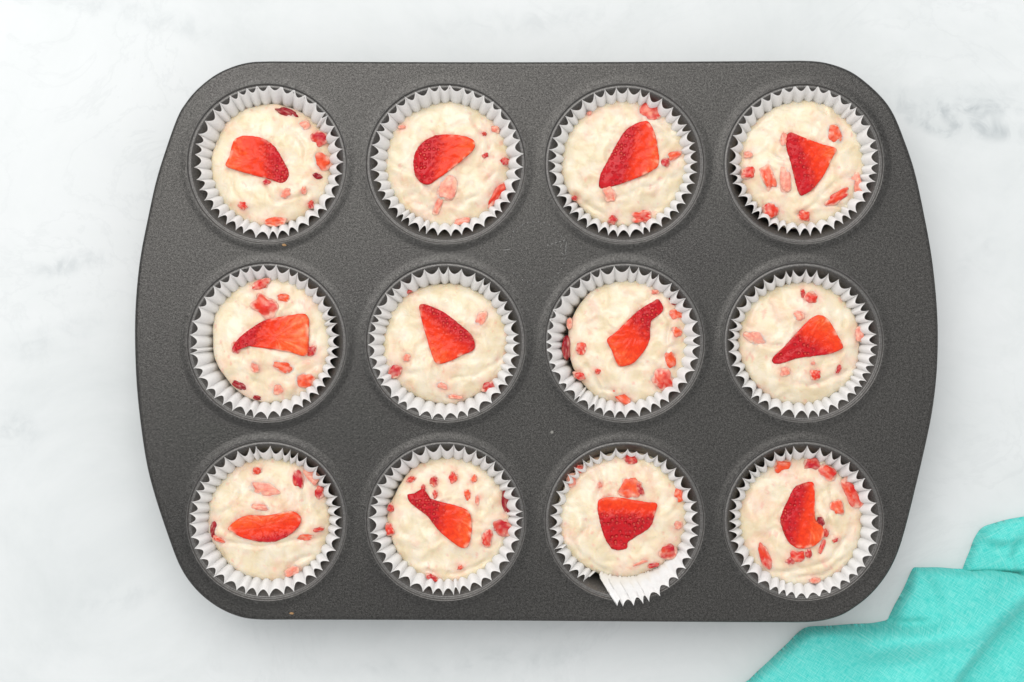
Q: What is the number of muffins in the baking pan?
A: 12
